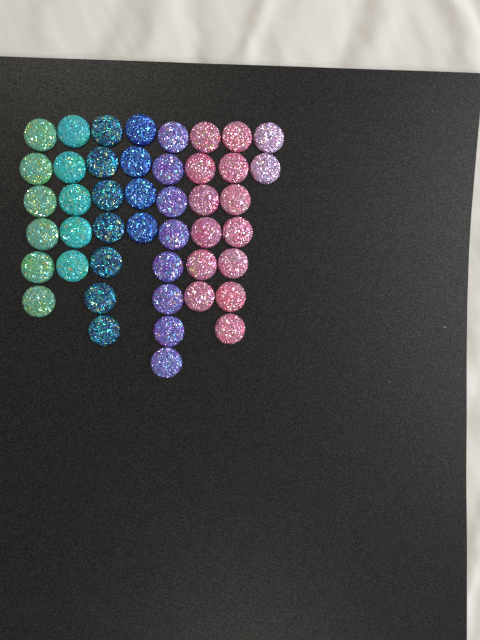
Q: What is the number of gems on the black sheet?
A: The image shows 45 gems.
